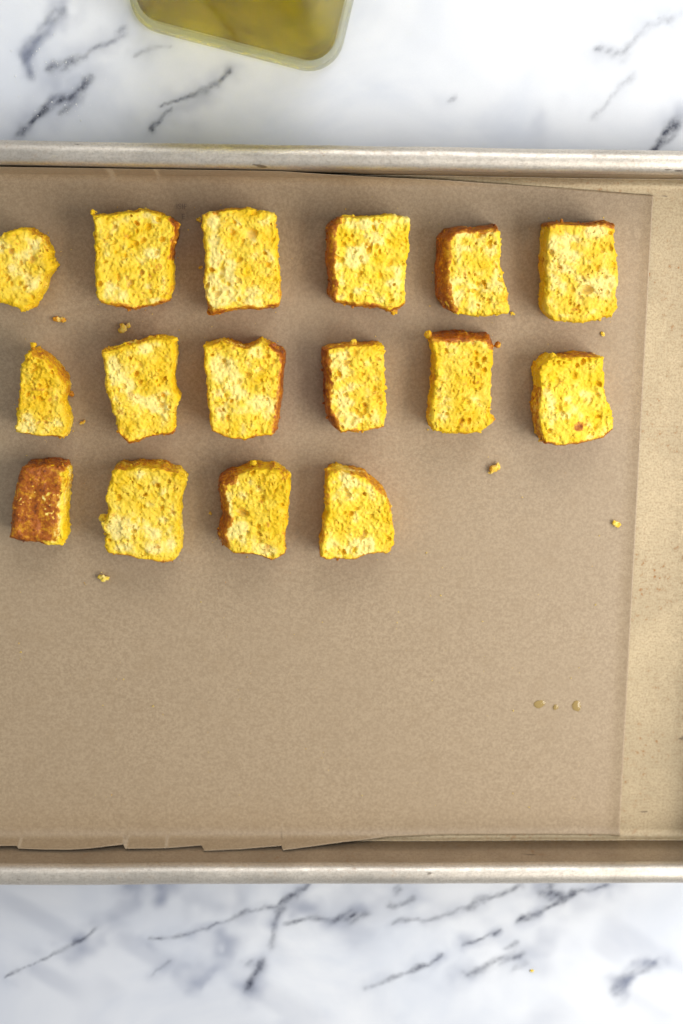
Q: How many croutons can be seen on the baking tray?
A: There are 16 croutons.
